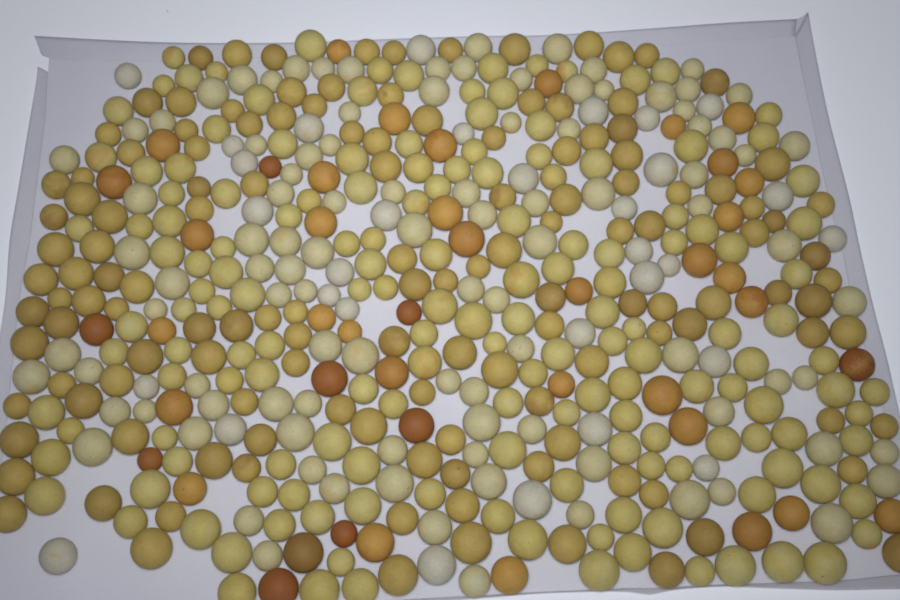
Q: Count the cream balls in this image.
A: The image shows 132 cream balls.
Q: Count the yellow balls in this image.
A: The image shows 160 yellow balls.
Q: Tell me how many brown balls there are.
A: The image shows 136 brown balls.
